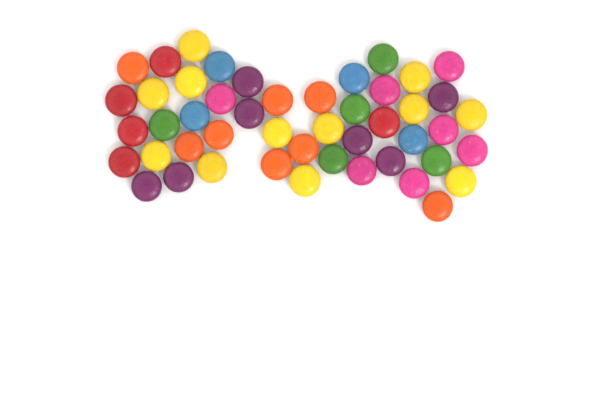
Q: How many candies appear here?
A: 48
